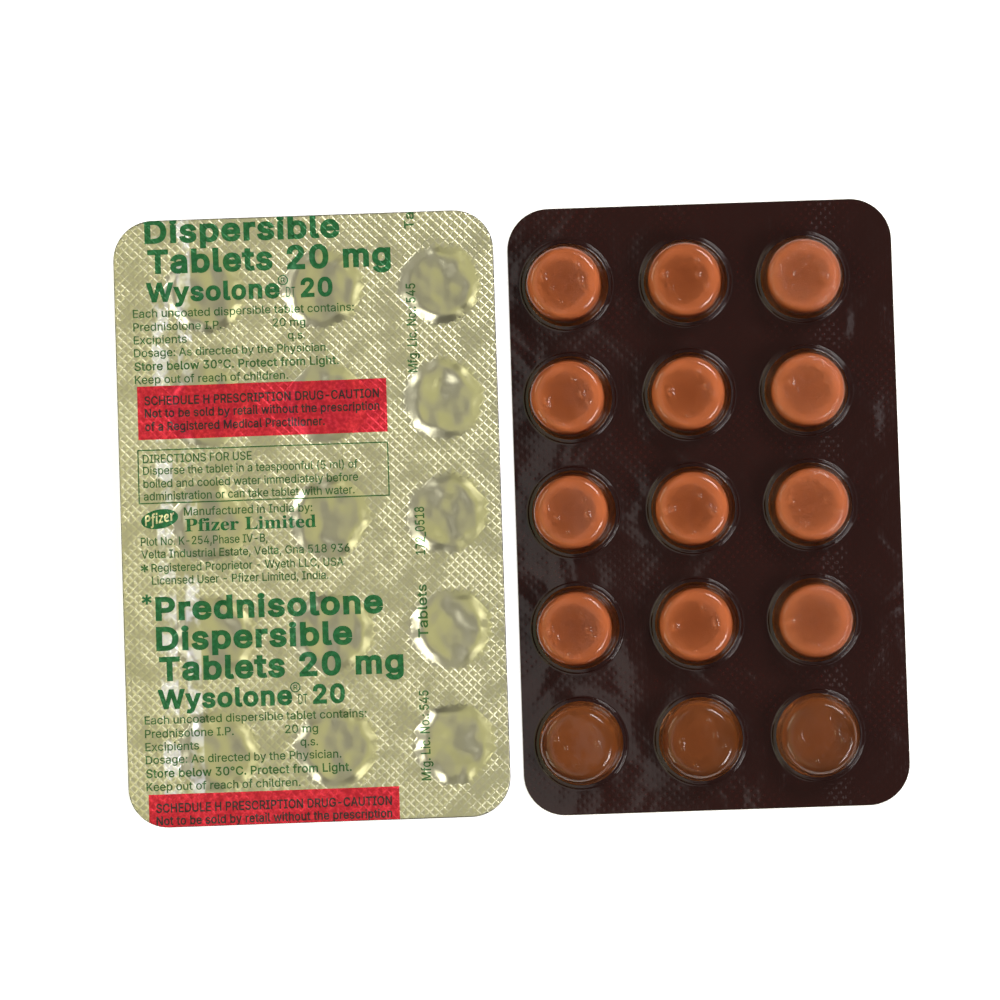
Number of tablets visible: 12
